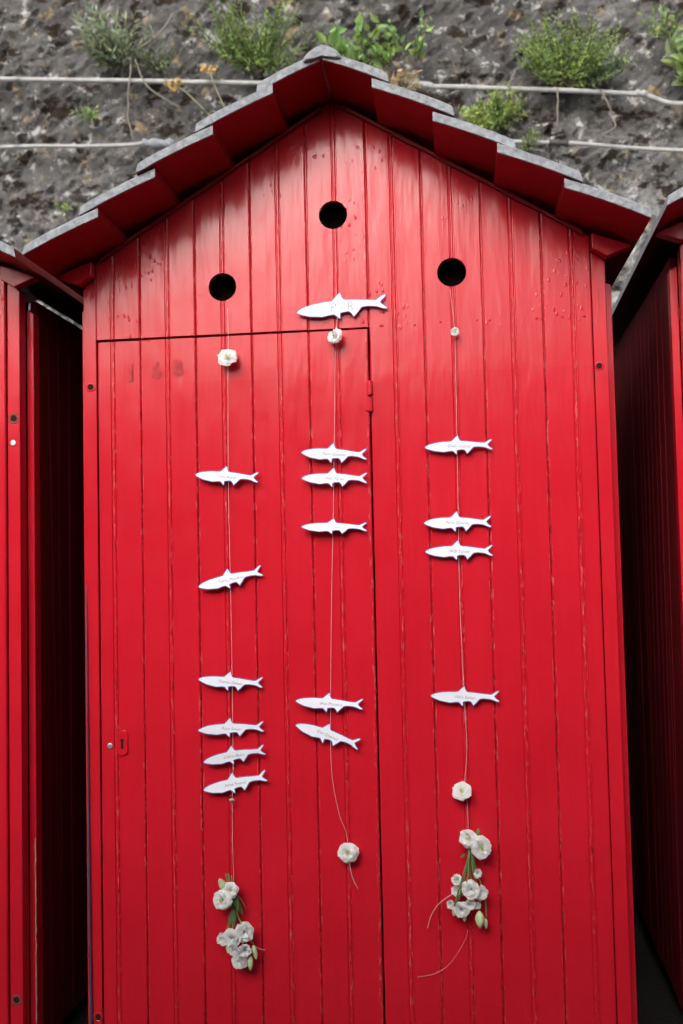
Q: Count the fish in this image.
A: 16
